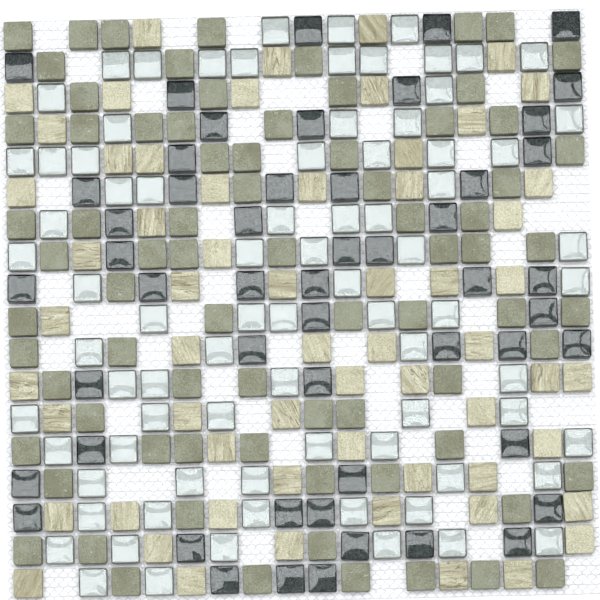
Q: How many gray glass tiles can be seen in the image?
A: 52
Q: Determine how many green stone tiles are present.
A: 77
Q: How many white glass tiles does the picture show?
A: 80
